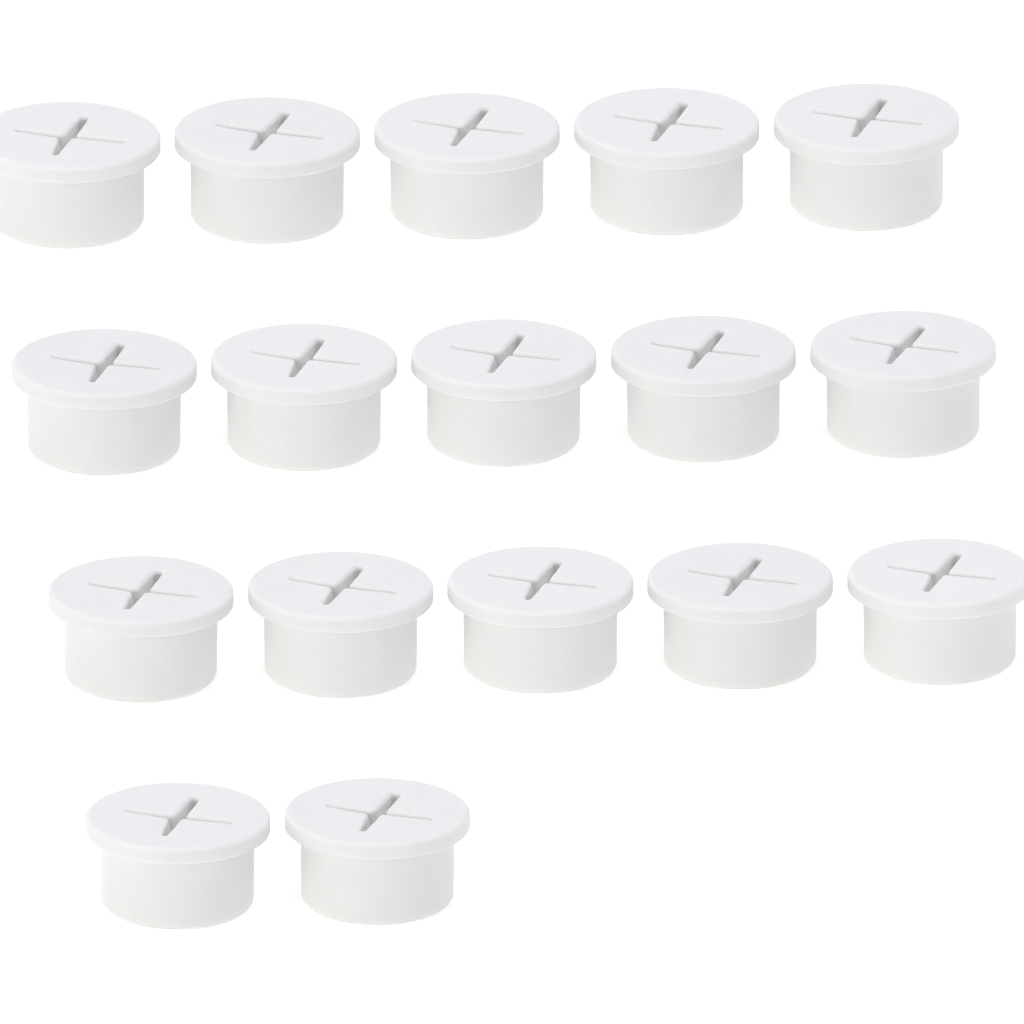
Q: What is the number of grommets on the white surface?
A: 17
